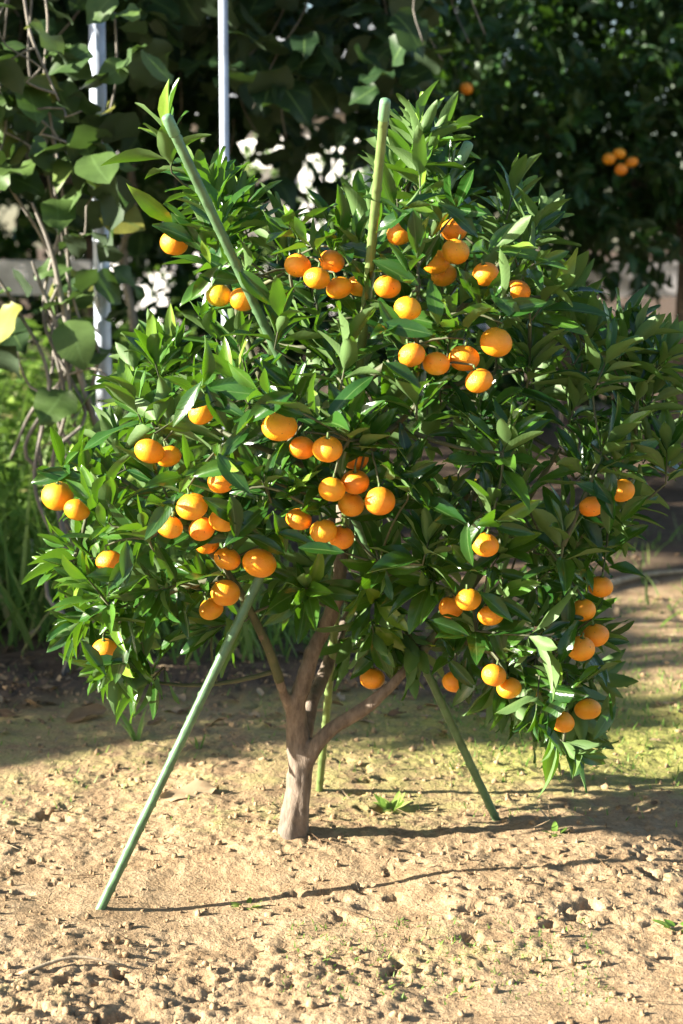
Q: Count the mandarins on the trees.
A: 71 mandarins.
